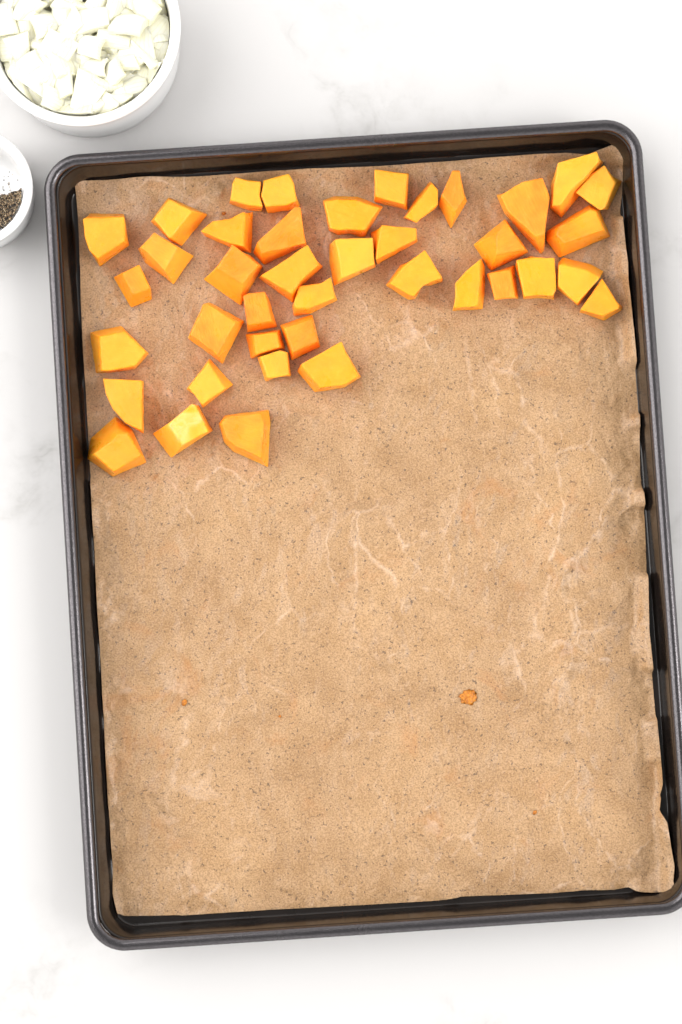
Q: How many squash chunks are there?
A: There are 40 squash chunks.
